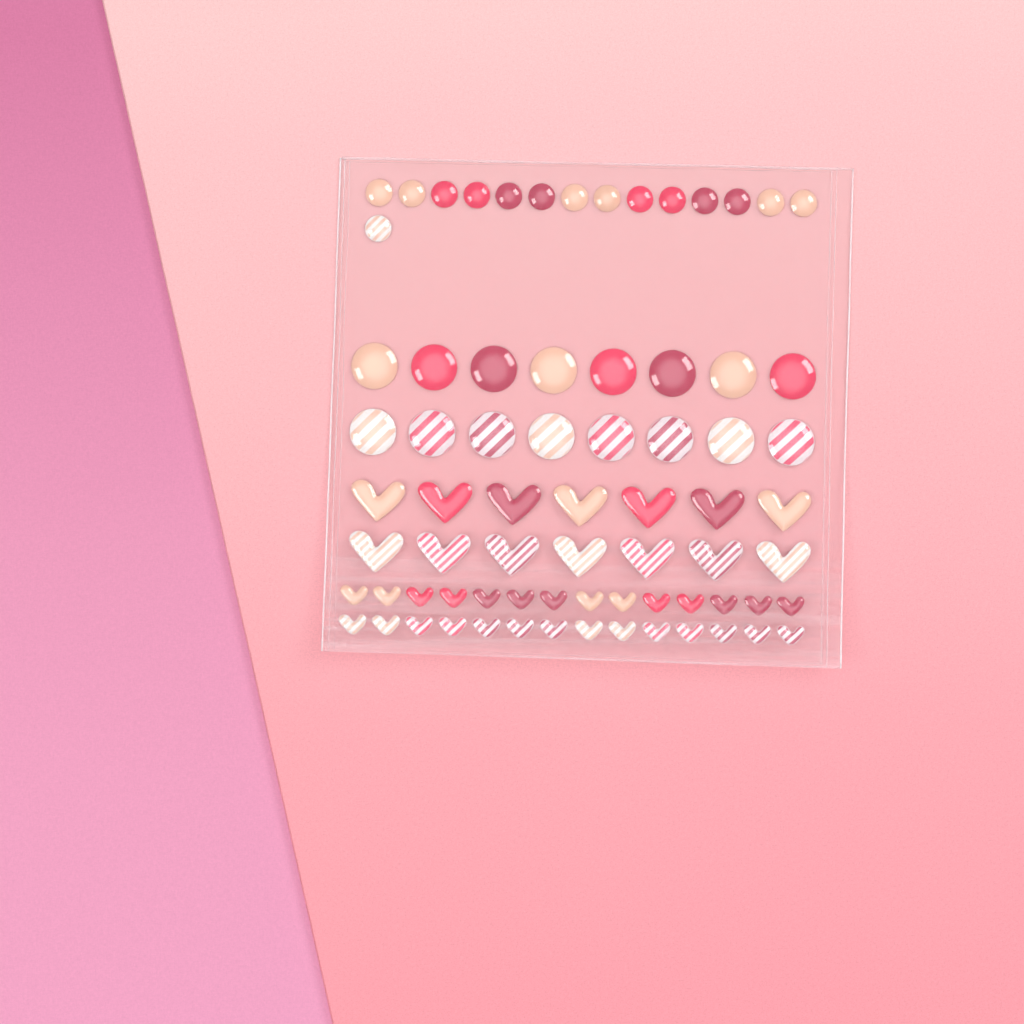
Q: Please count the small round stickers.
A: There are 15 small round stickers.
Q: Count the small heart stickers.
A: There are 28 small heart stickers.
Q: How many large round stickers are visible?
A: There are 16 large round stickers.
